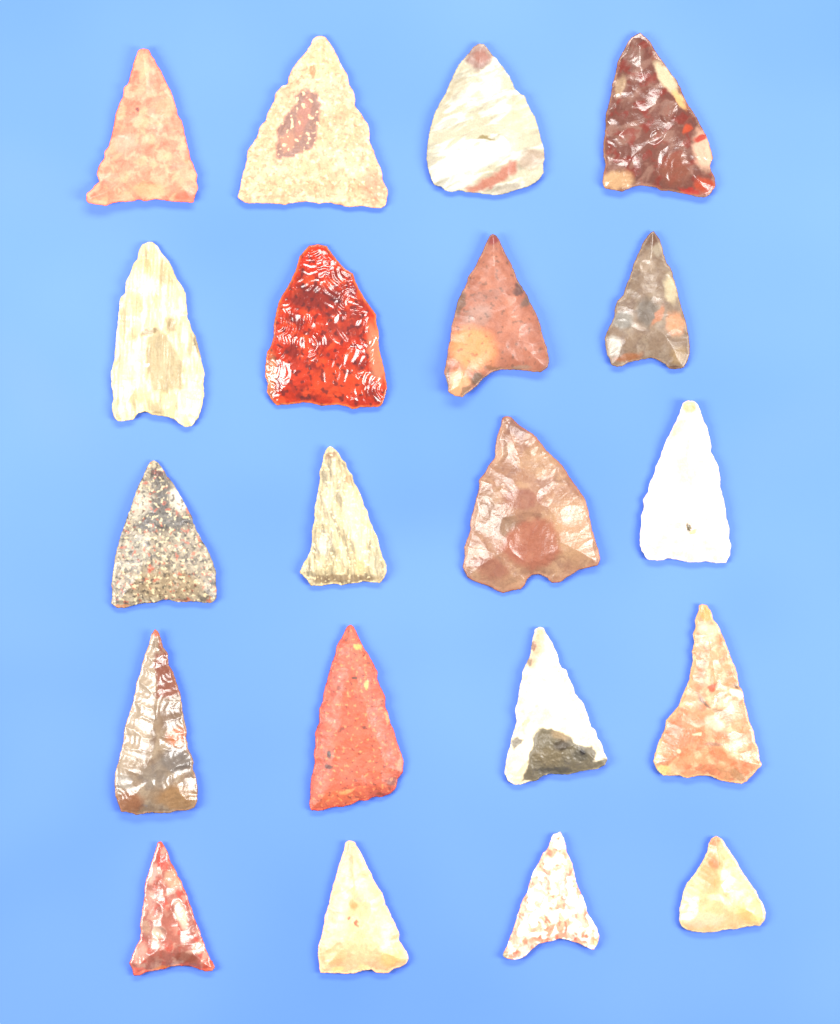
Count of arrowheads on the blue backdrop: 20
